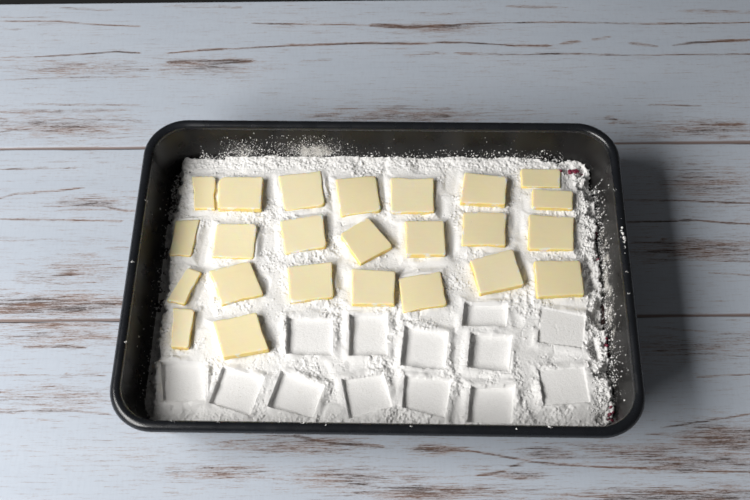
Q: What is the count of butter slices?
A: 24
